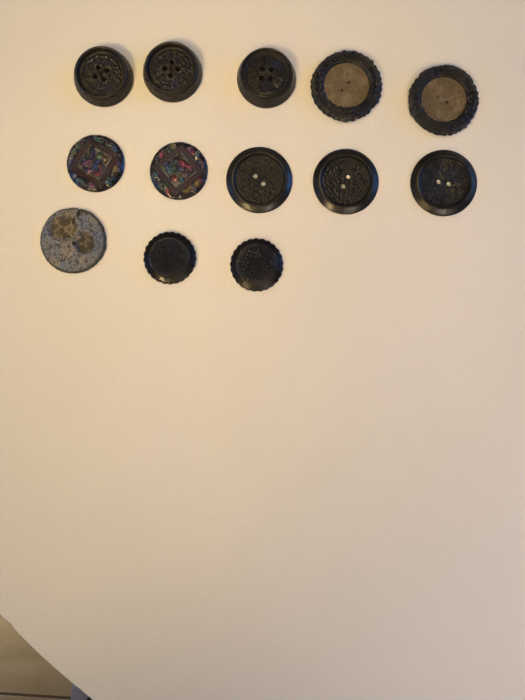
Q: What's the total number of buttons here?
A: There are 13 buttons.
